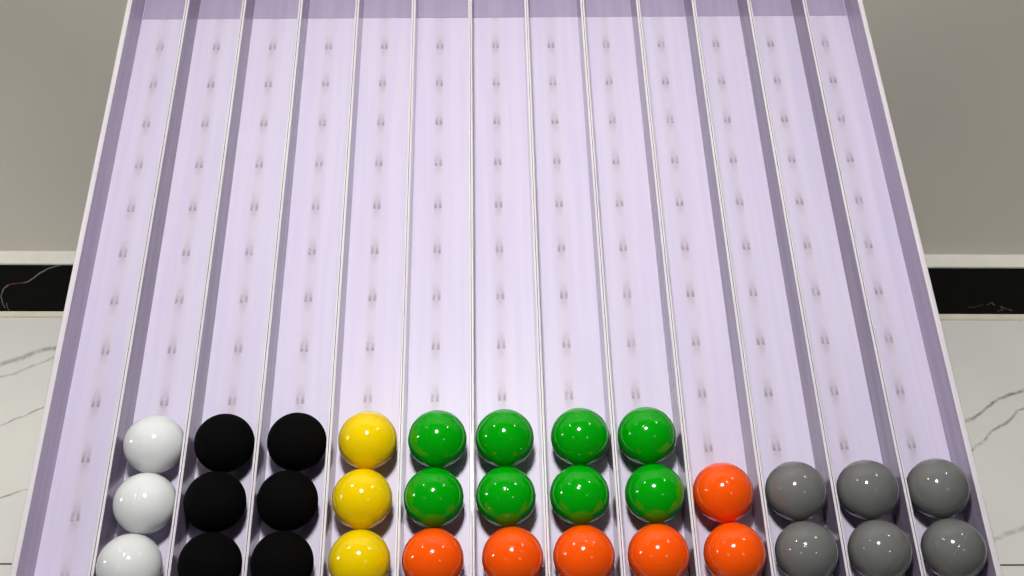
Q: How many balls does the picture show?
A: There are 32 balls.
